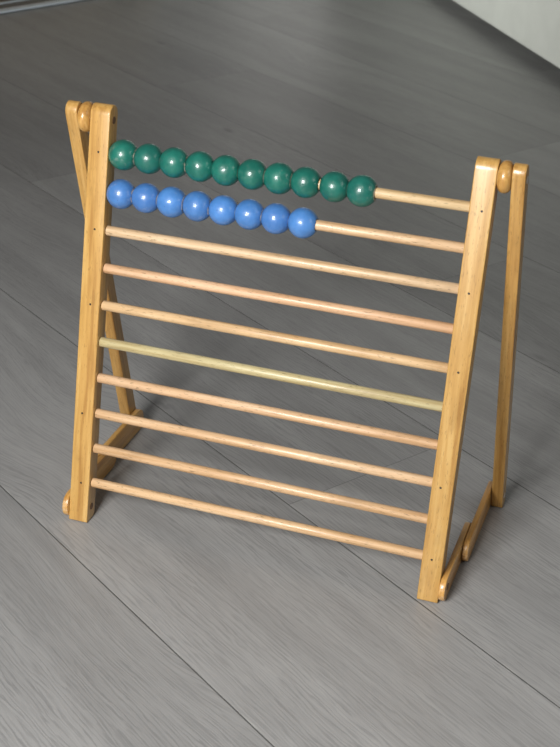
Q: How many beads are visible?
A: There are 18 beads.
